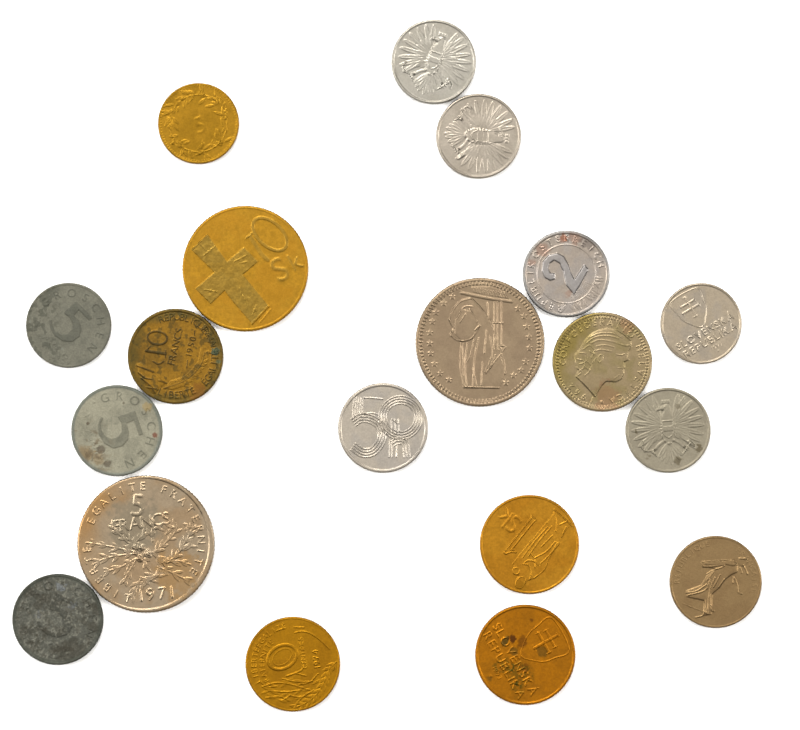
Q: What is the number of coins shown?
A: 19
